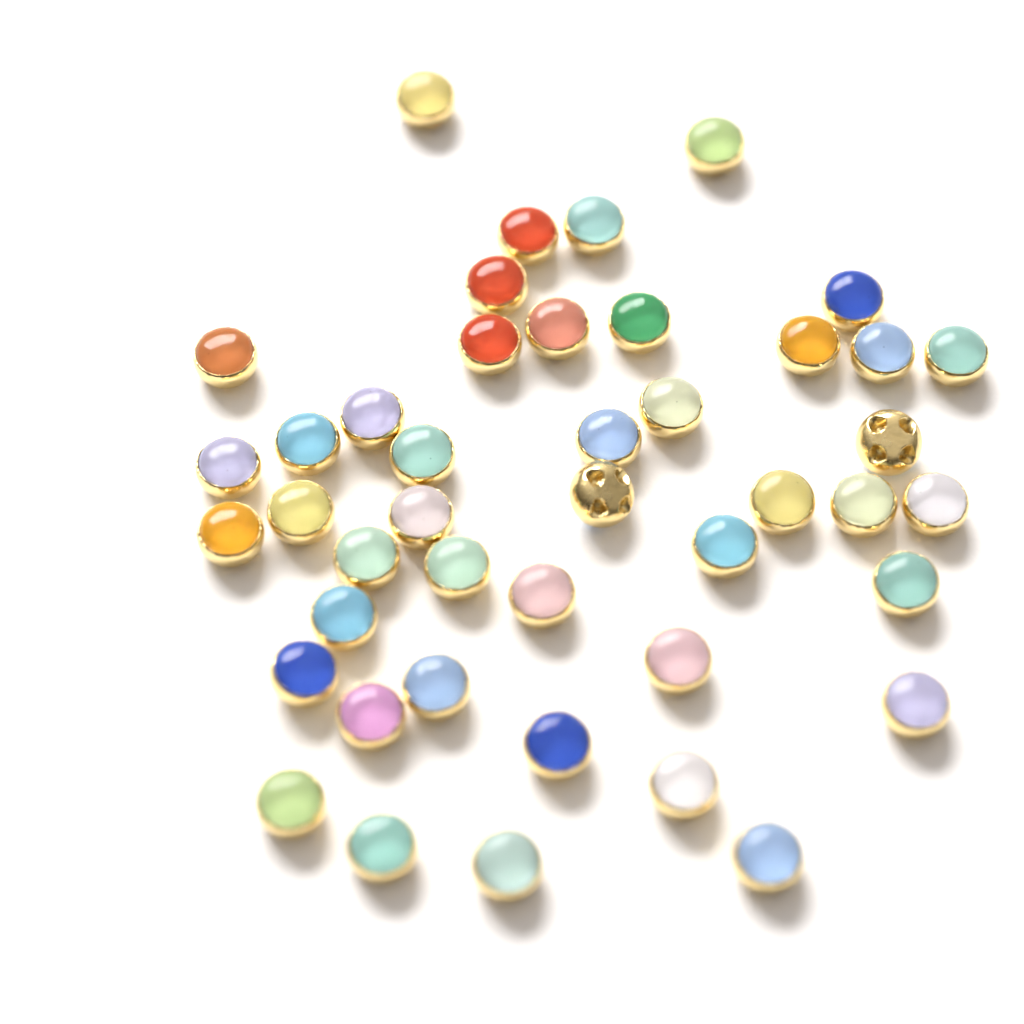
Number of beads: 44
